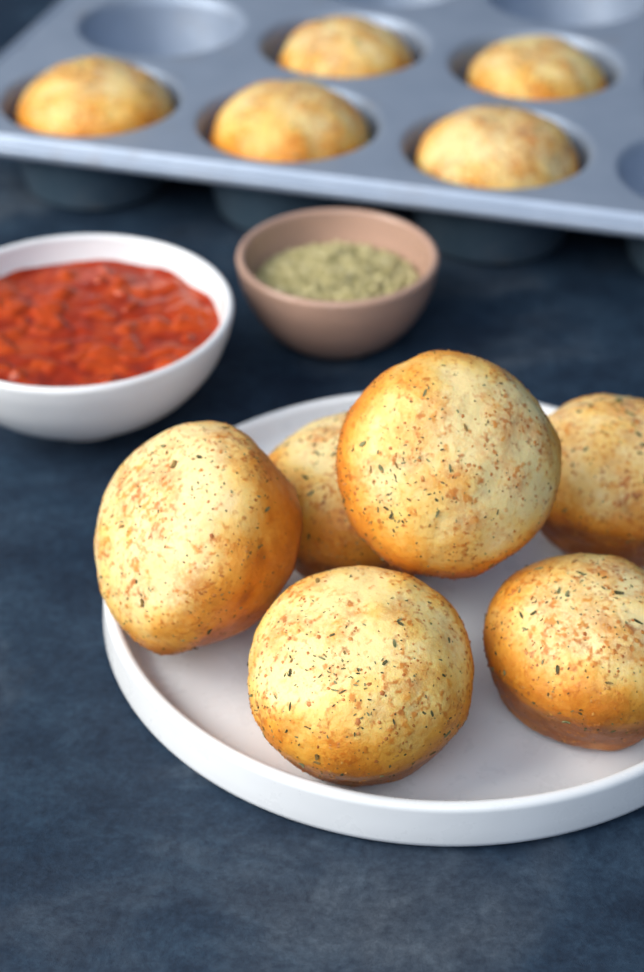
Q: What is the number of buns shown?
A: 11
